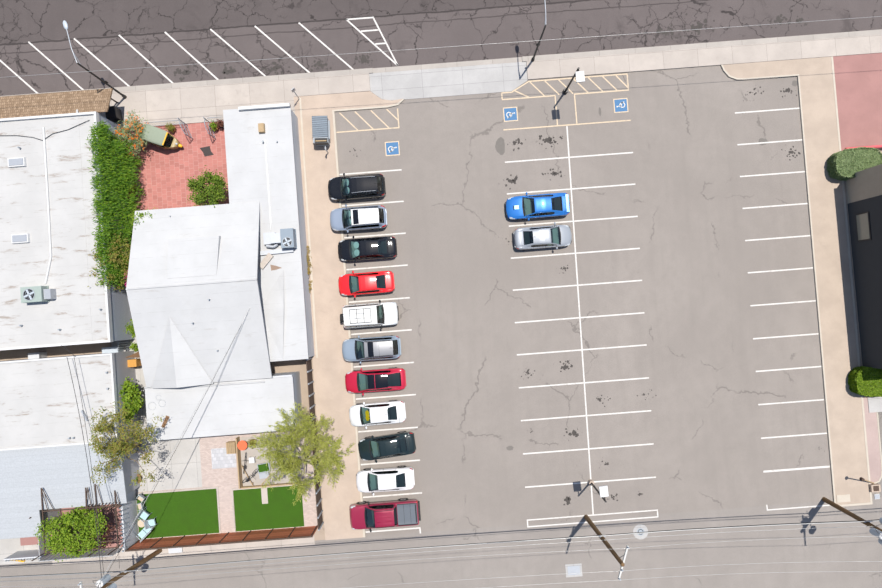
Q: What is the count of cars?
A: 13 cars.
